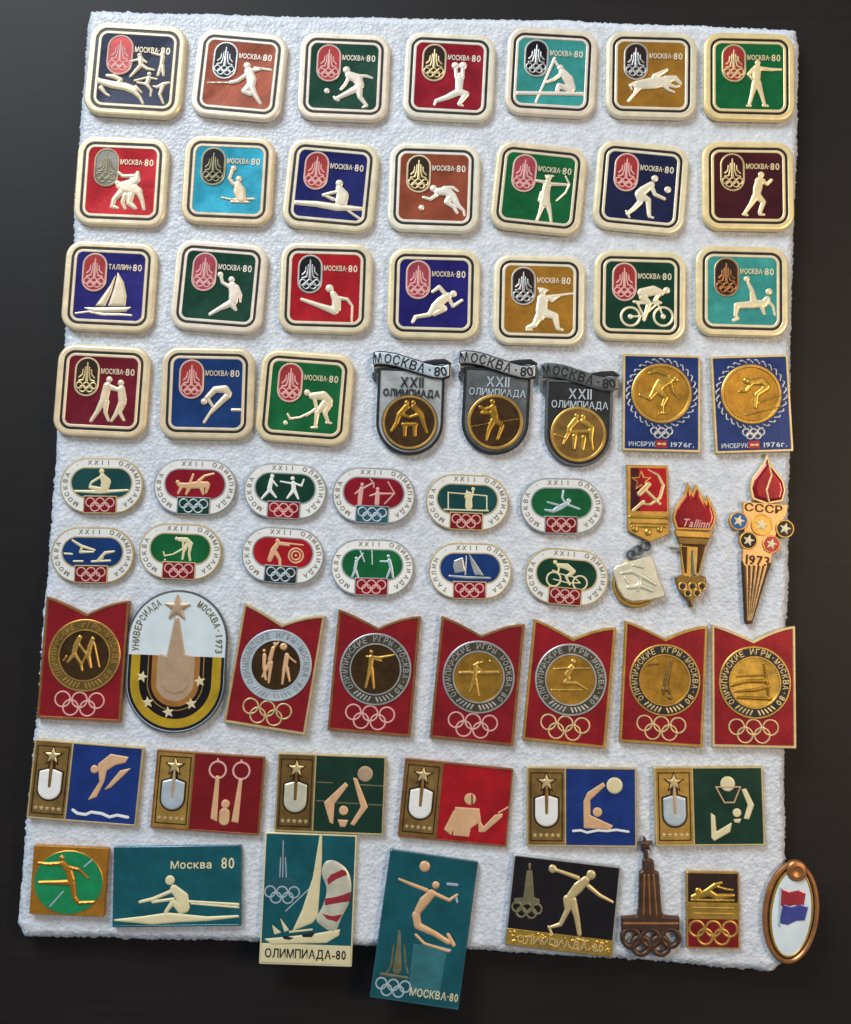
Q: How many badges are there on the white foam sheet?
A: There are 66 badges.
